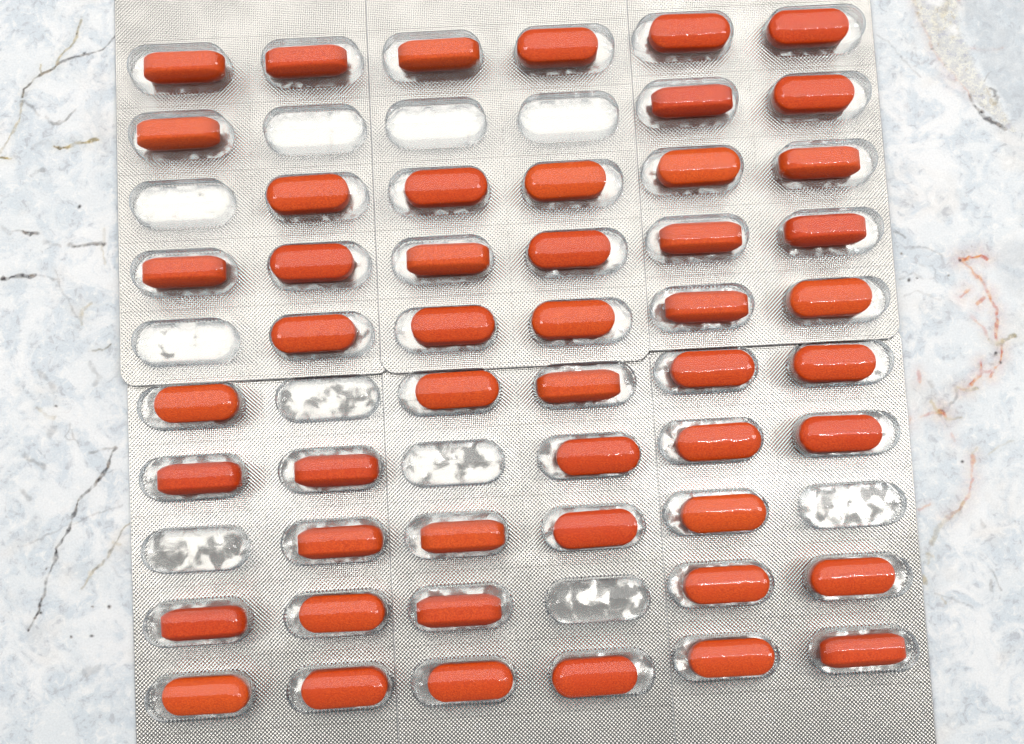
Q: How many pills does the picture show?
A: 50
